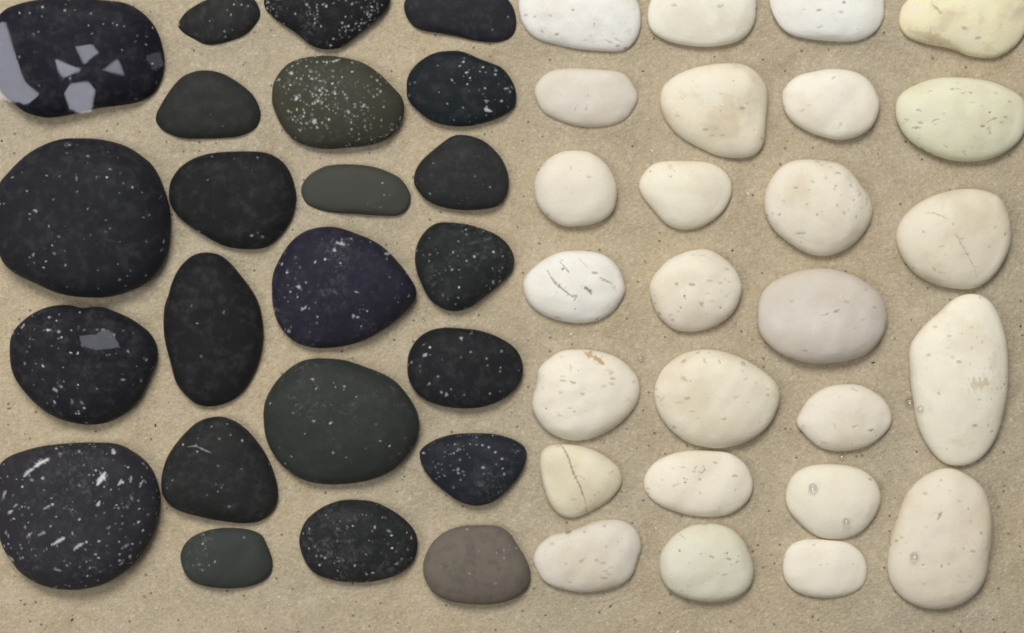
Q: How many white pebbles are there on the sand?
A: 26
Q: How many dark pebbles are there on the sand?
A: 23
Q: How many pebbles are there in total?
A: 49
